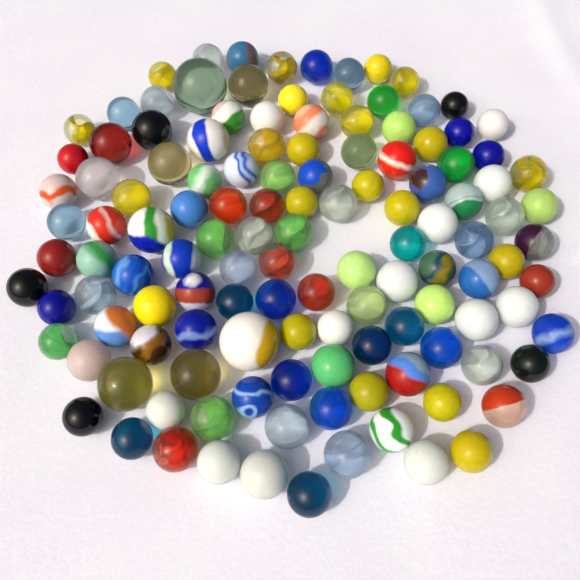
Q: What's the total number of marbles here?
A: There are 128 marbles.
